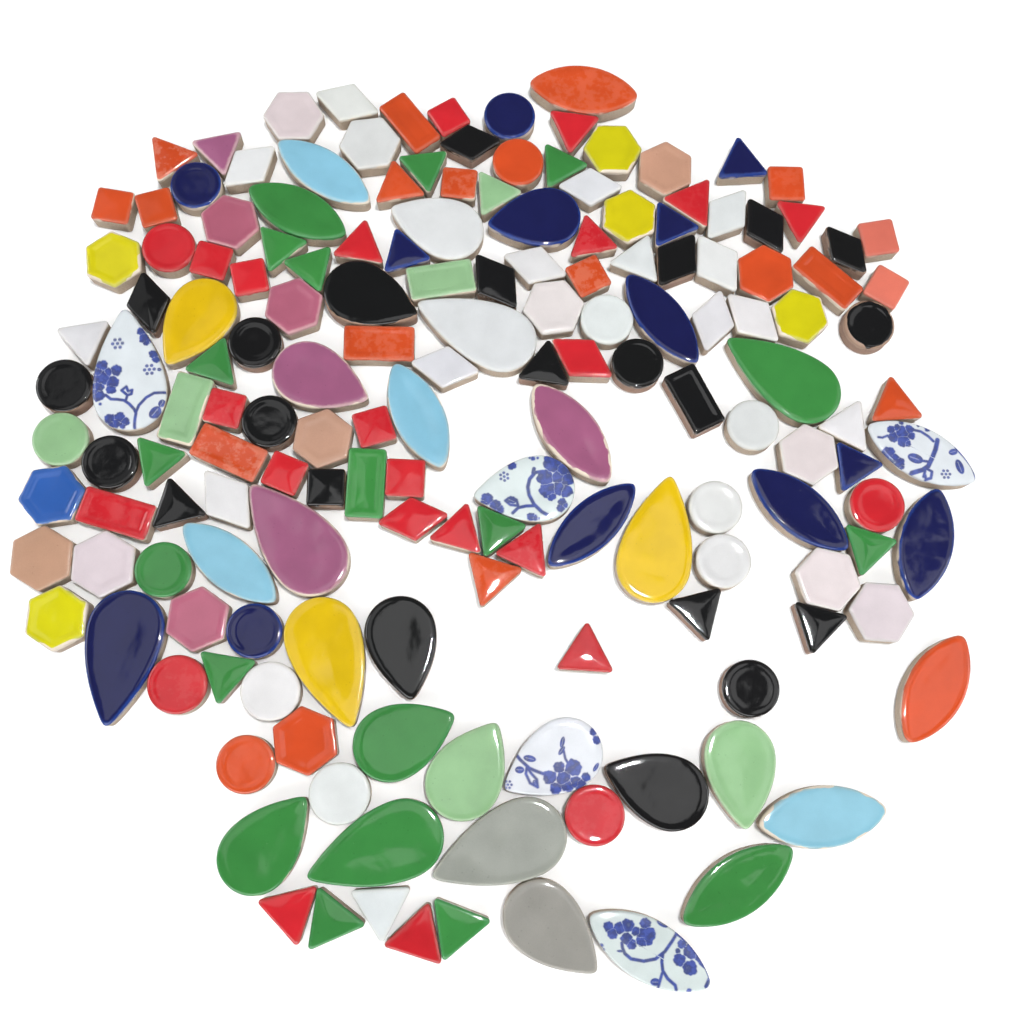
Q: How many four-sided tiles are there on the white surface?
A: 42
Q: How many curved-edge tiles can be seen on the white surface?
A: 62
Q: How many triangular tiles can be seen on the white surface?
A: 39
